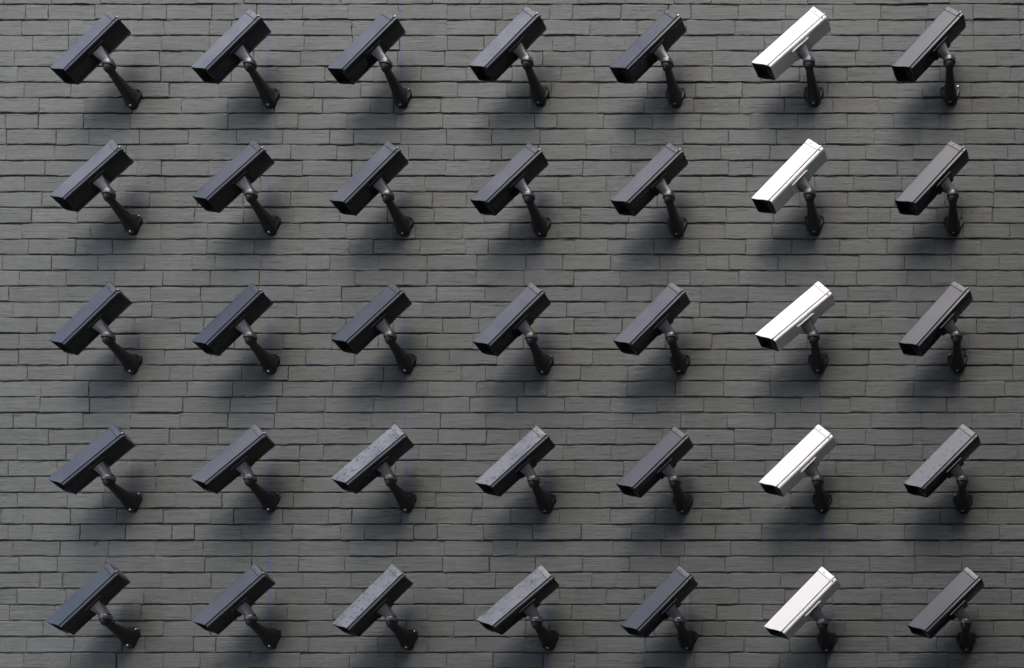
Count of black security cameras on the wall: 30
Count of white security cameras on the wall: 5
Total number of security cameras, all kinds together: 35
